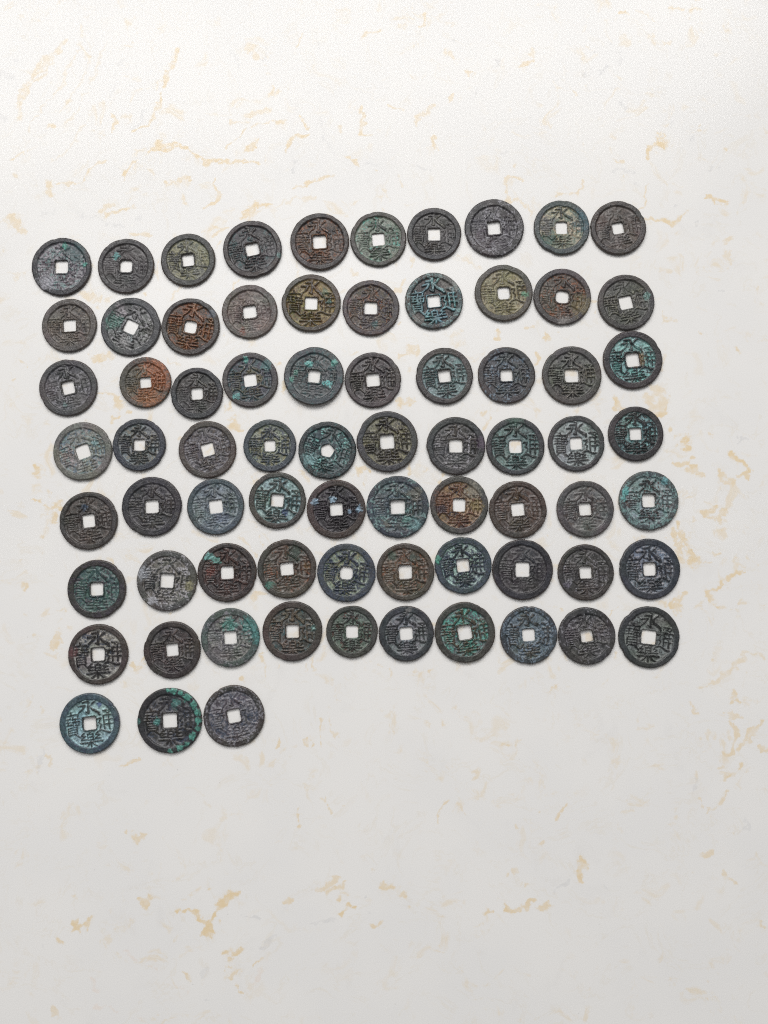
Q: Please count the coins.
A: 73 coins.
